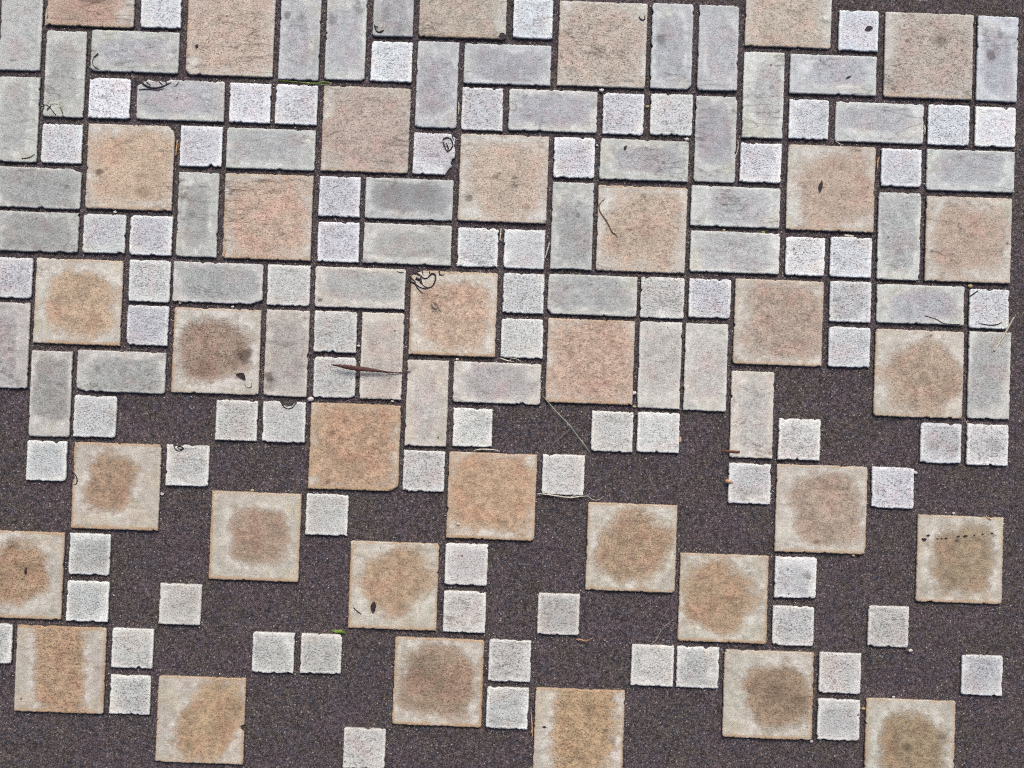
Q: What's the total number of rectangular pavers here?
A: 45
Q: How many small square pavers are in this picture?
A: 78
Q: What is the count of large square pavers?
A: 35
